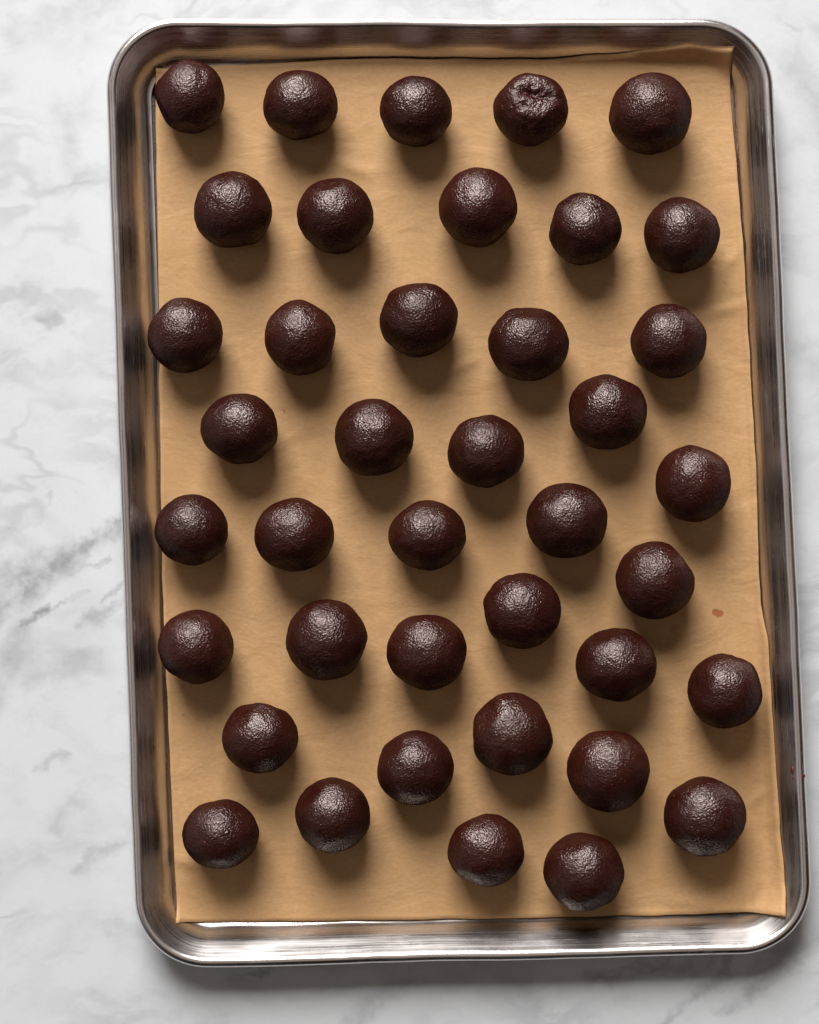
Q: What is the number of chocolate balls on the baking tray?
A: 40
